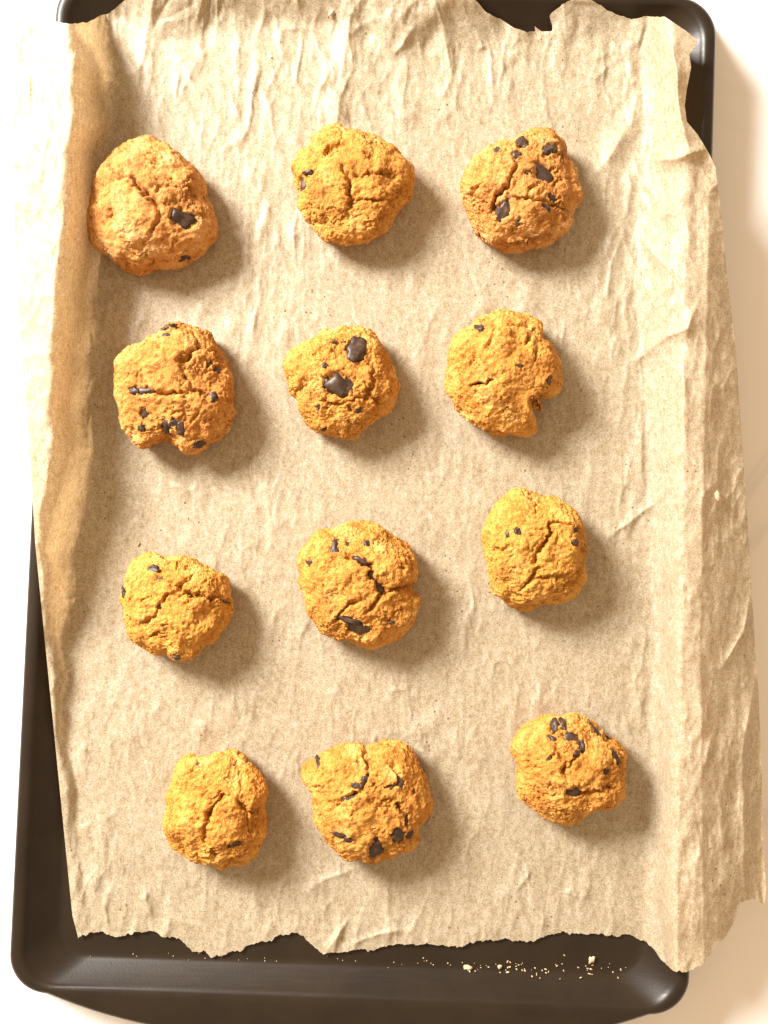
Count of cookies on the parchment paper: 12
